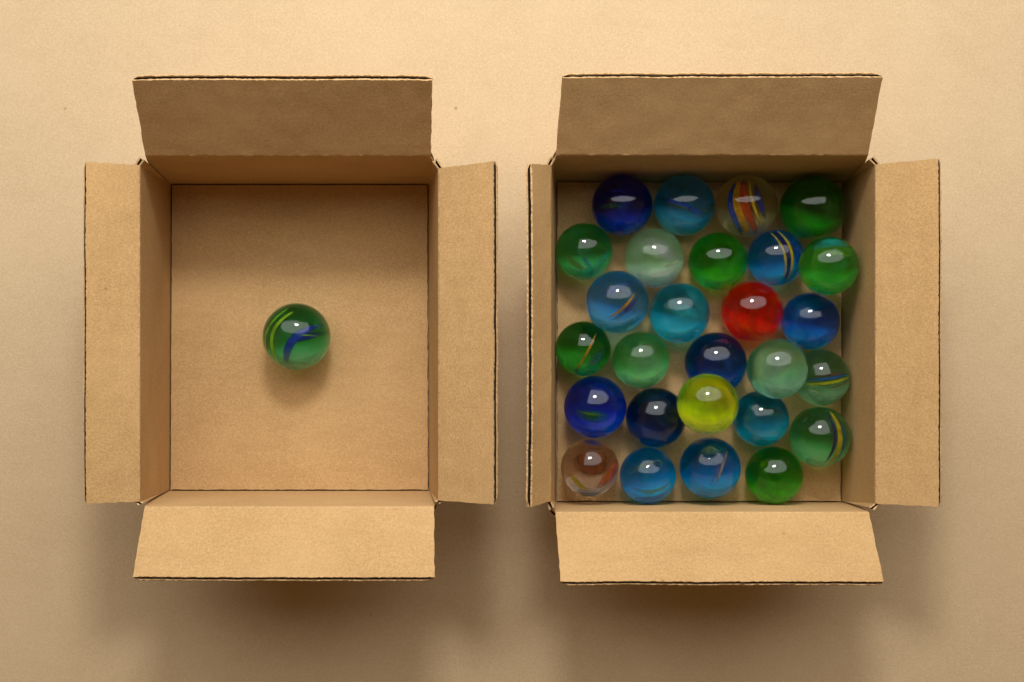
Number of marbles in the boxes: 28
